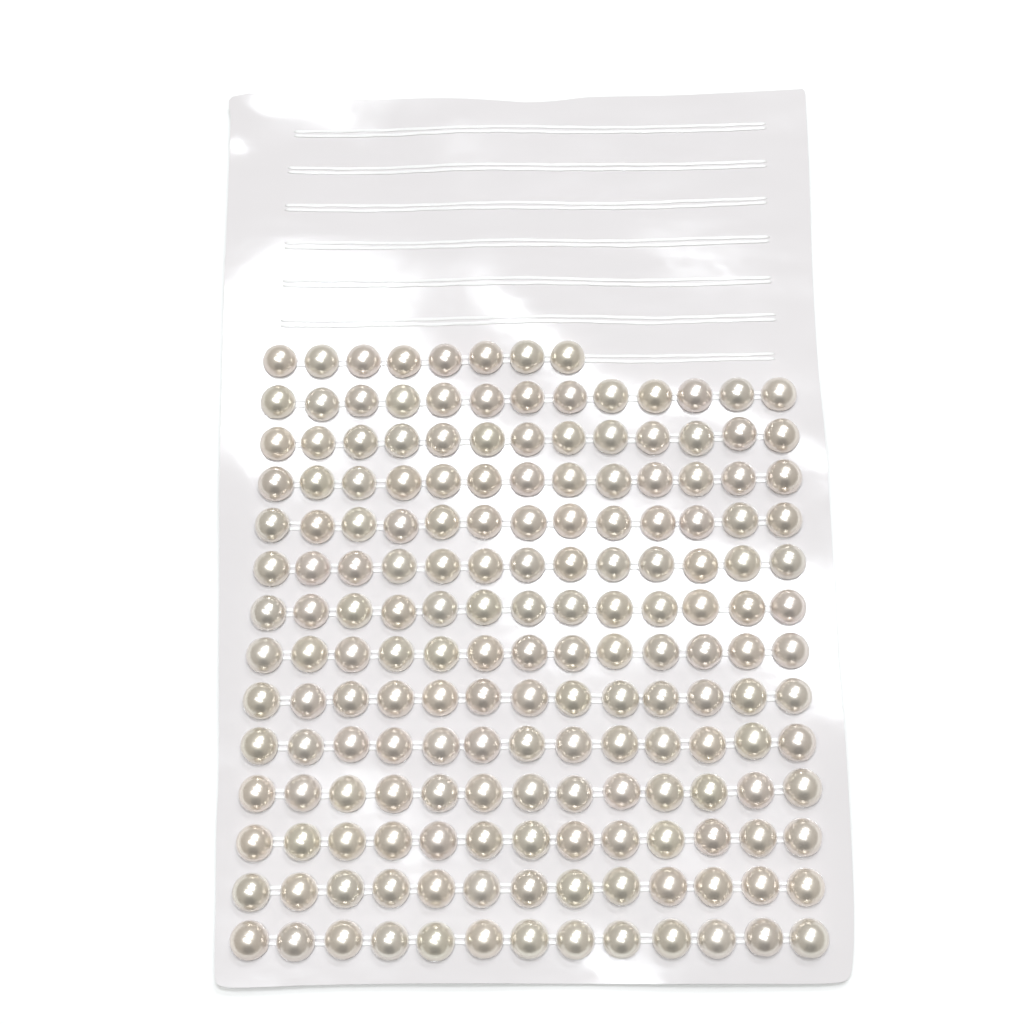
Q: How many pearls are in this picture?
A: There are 177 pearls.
